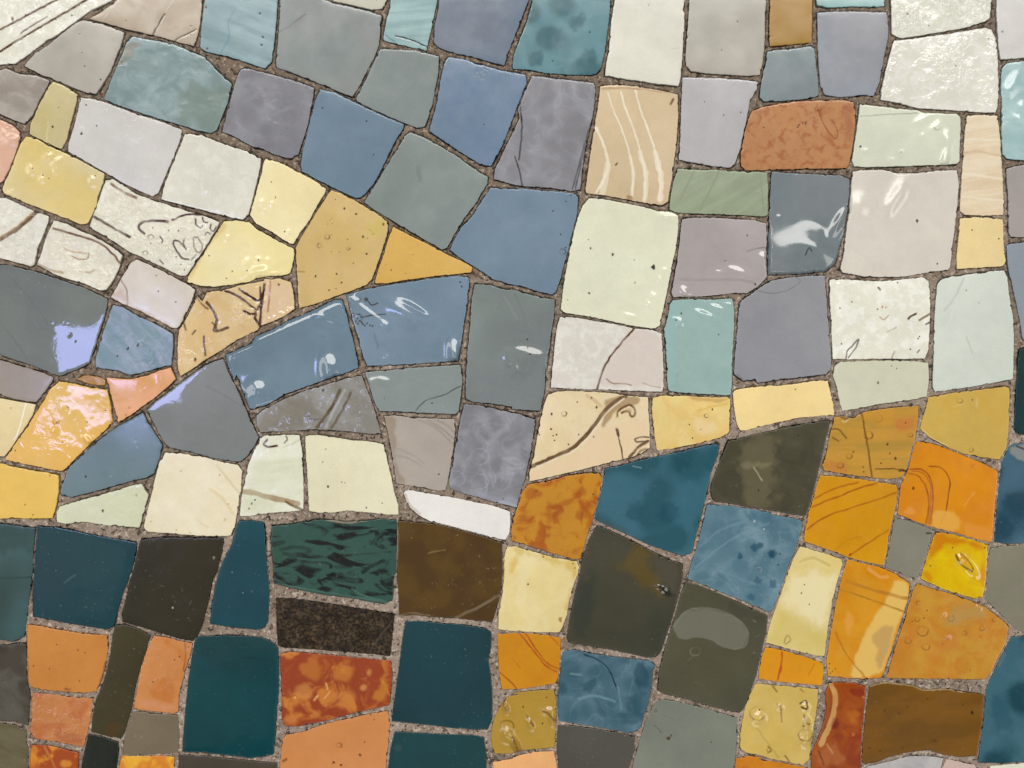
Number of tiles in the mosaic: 143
